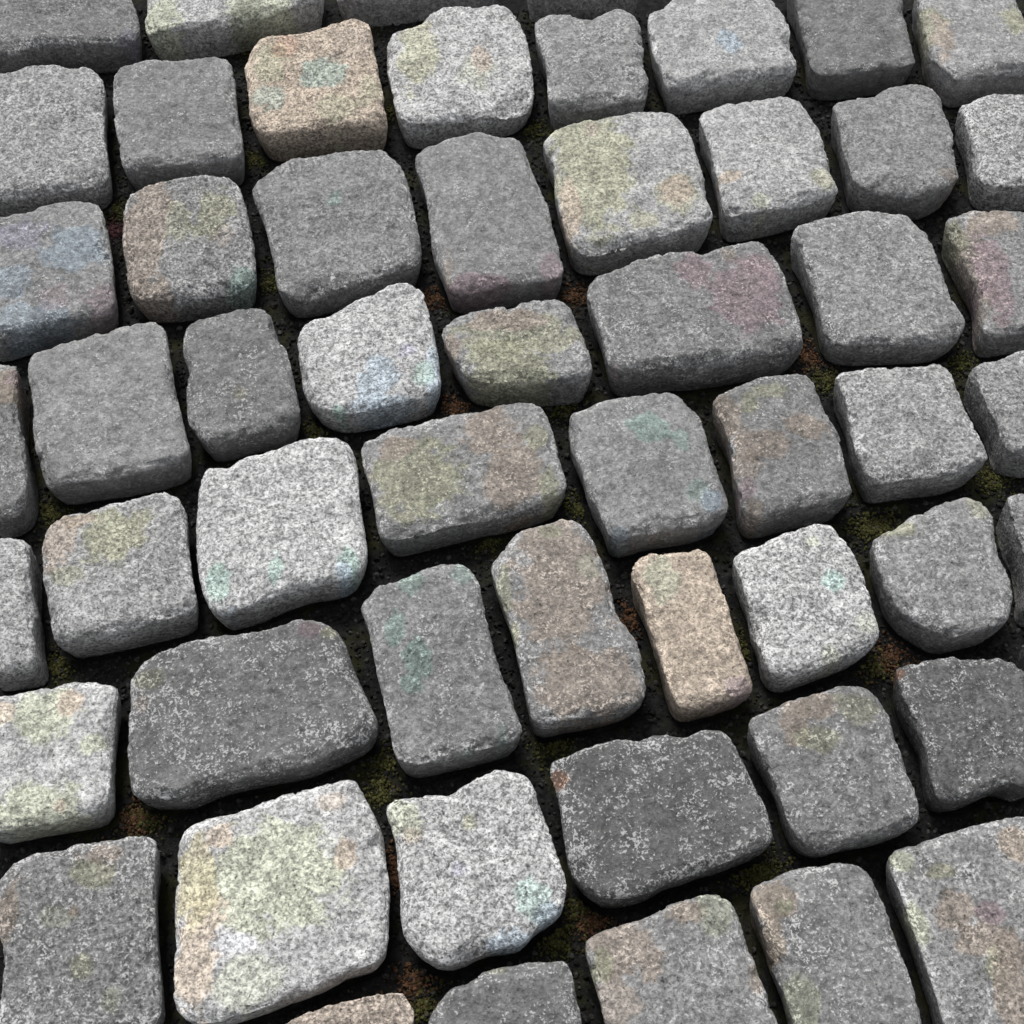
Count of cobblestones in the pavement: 56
